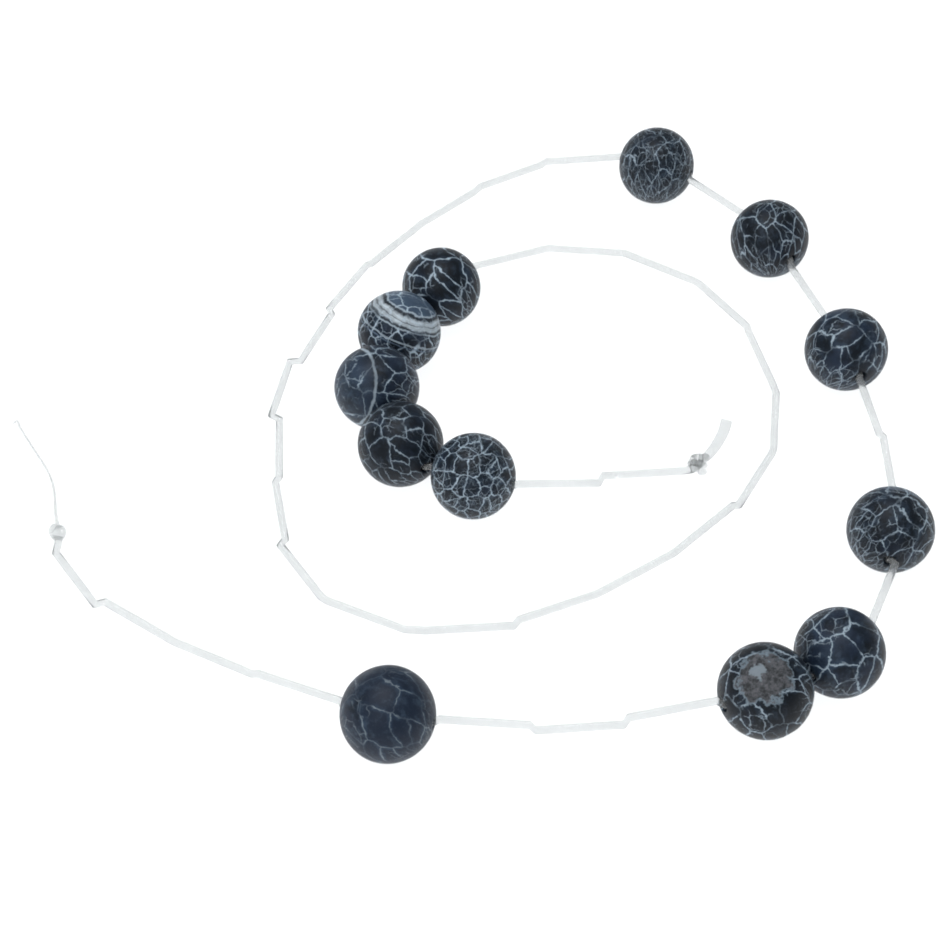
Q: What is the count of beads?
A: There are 12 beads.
